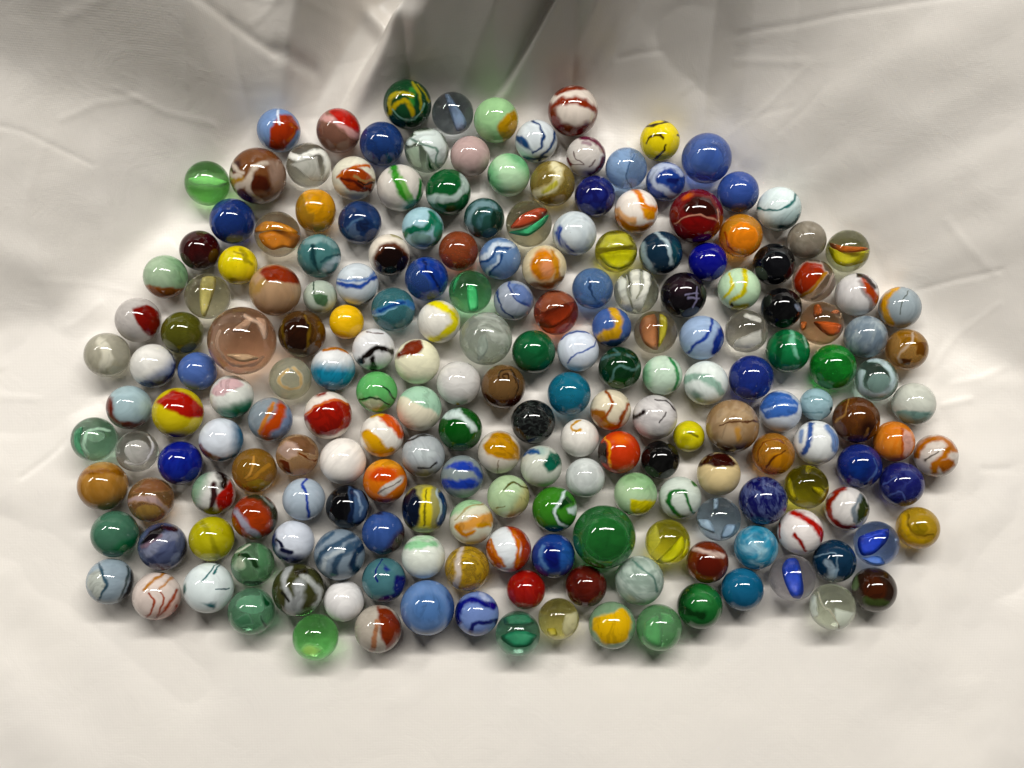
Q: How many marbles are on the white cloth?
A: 200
